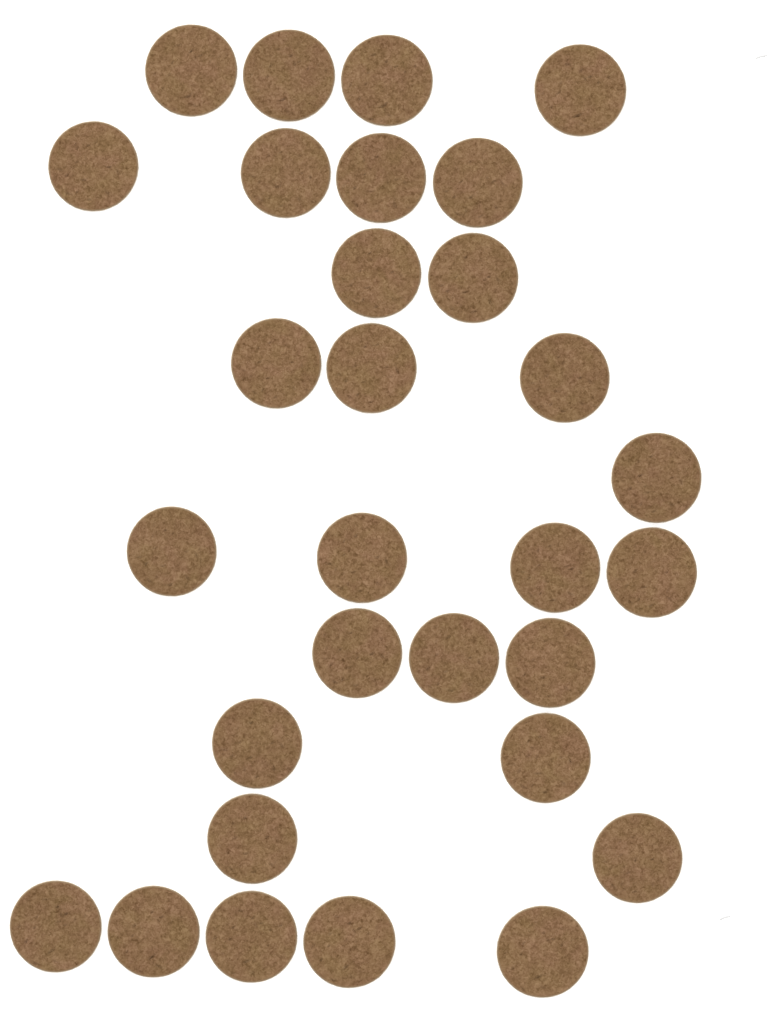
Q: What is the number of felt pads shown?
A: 30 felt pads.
